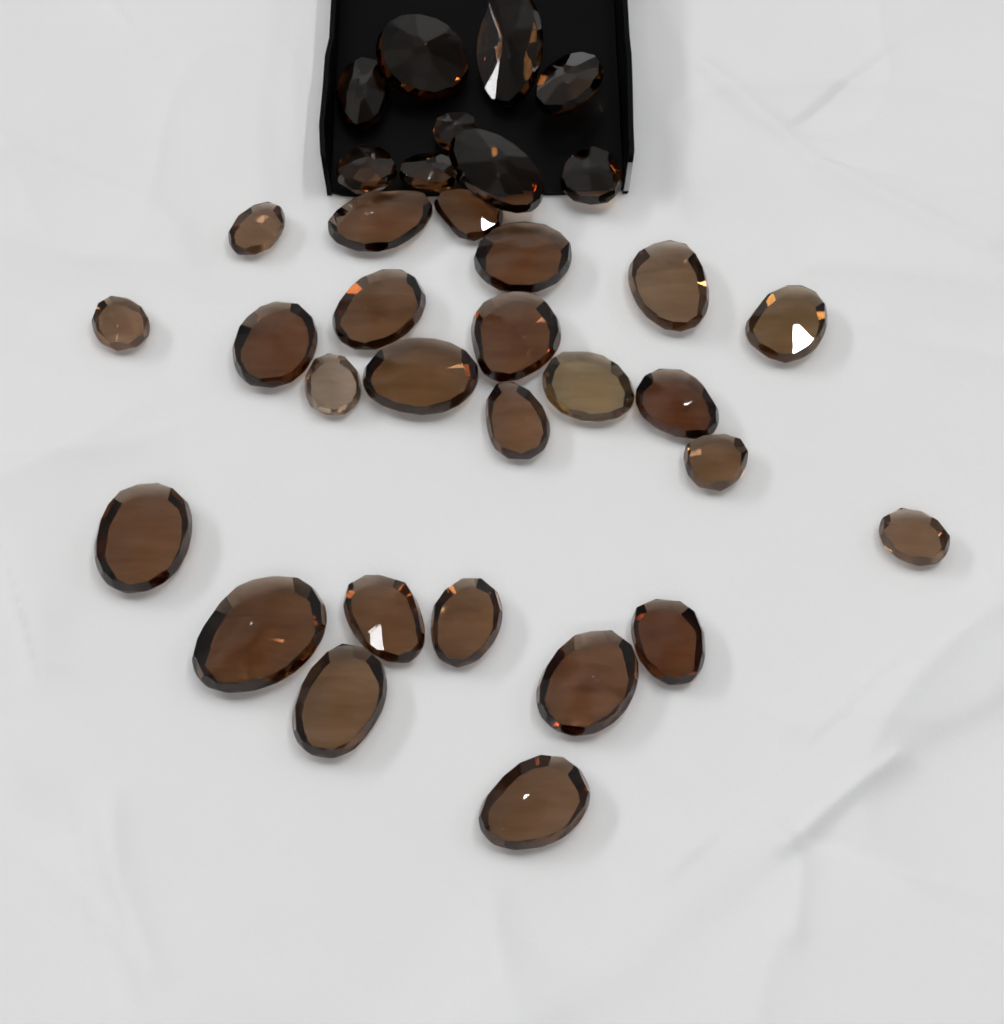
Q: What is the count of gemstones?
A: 34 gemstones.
